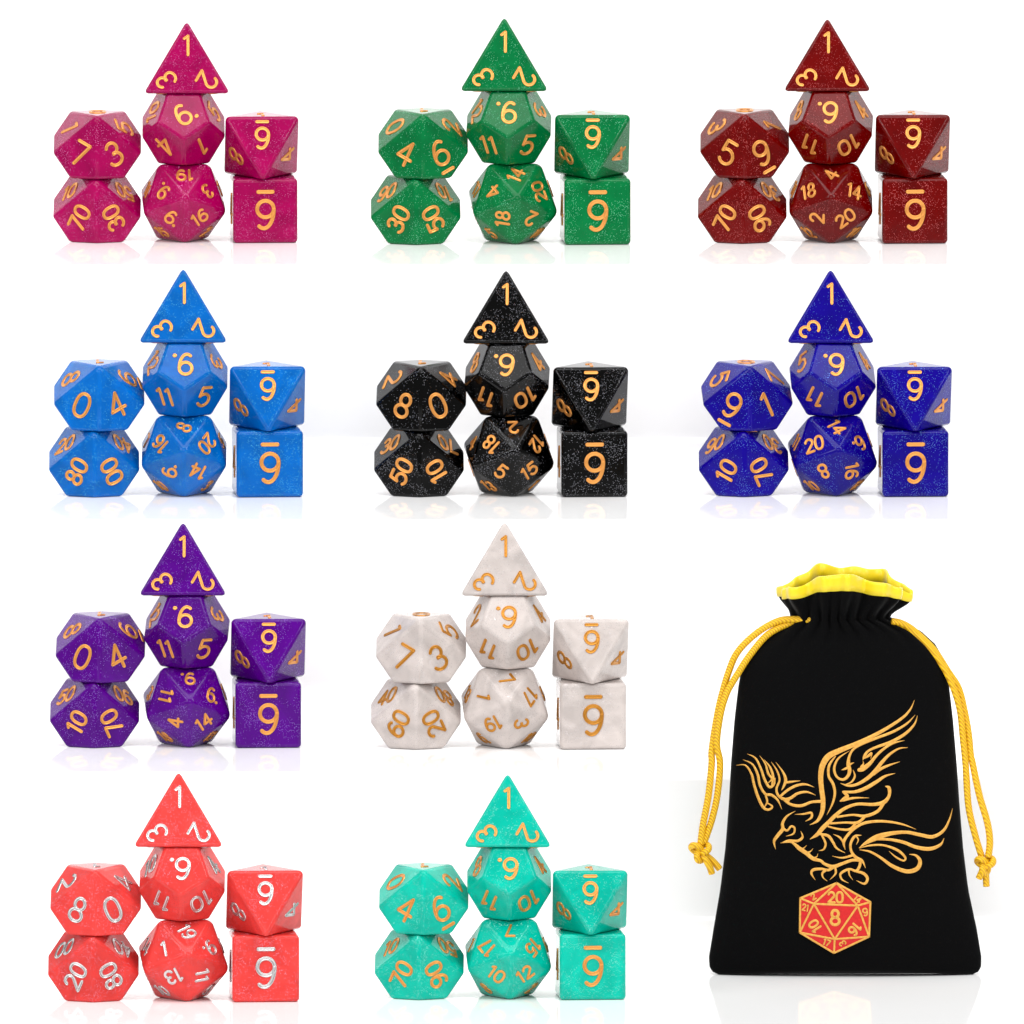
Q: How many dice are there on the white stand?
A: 70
